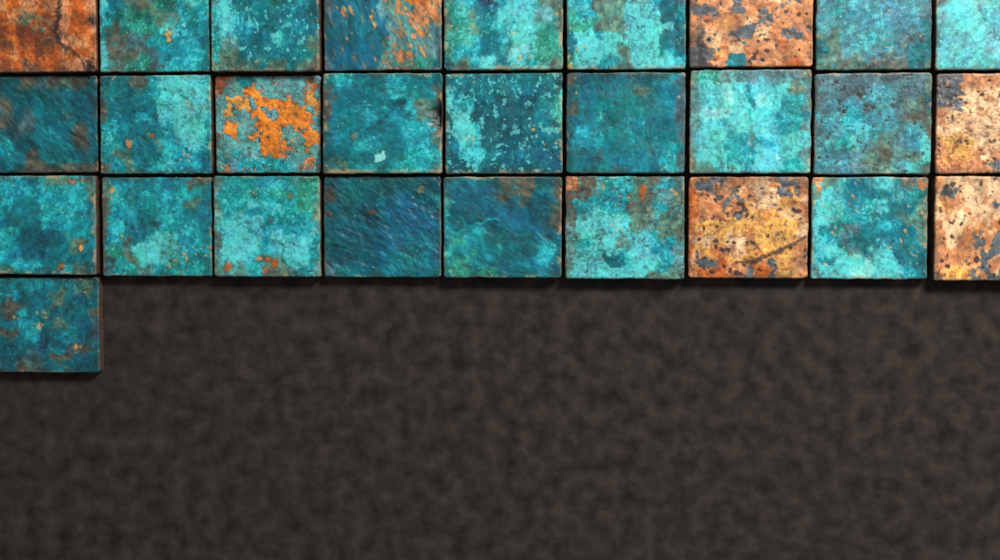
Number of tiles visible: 28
